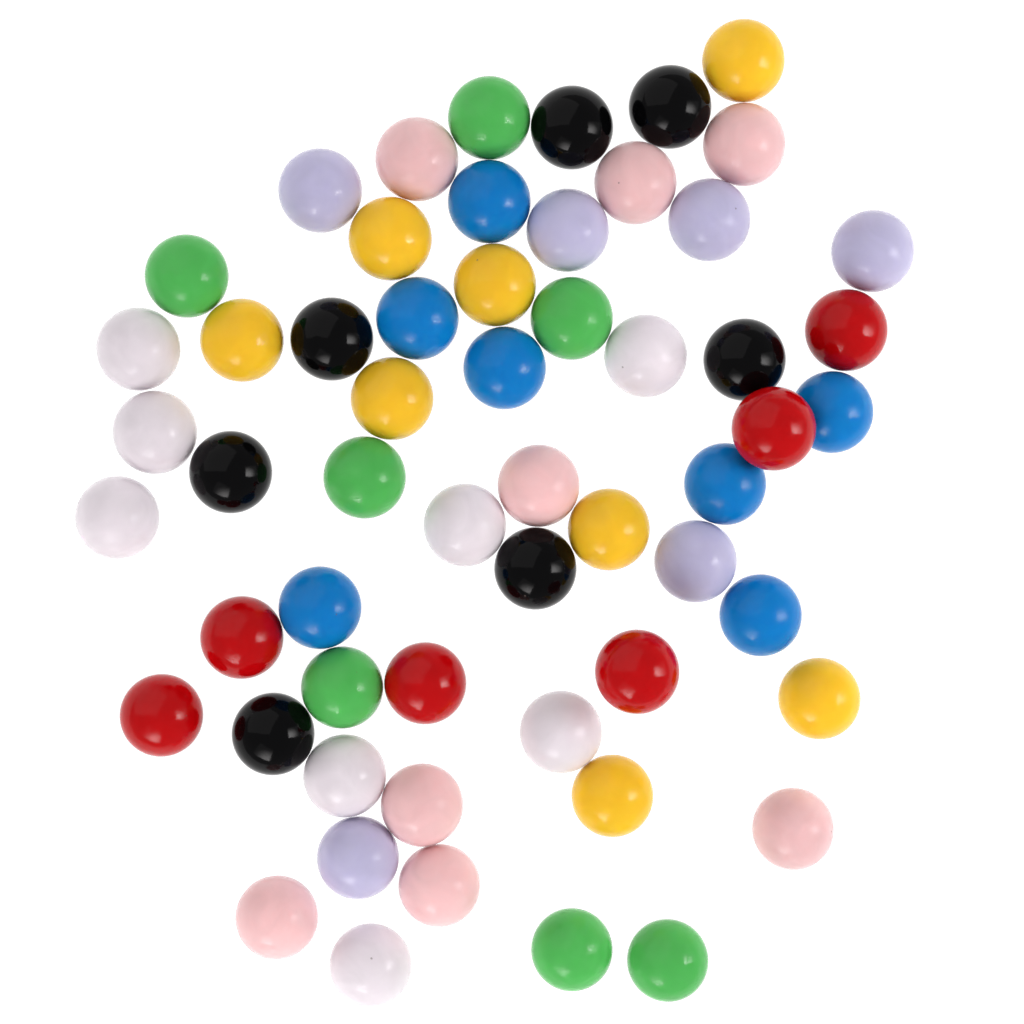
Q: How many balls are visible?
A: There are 57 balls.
